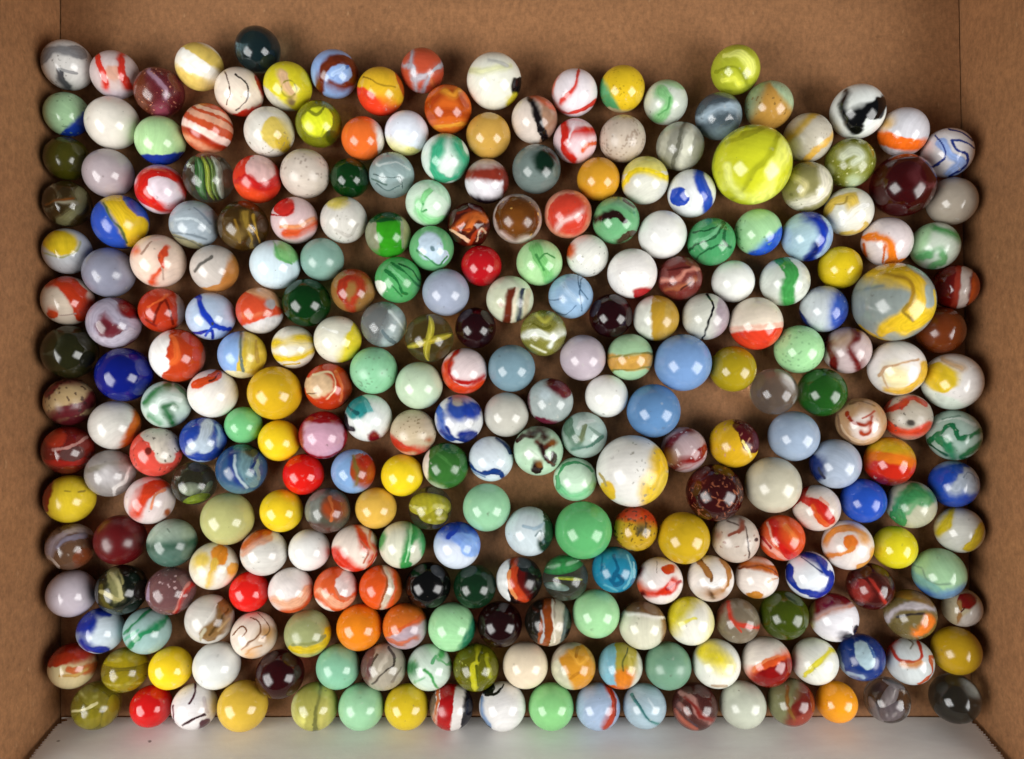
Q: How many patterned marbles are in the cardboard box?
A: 199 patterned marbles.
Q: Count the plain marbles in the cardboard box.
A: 76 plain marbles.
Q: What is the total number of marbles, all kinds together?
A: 275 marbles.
